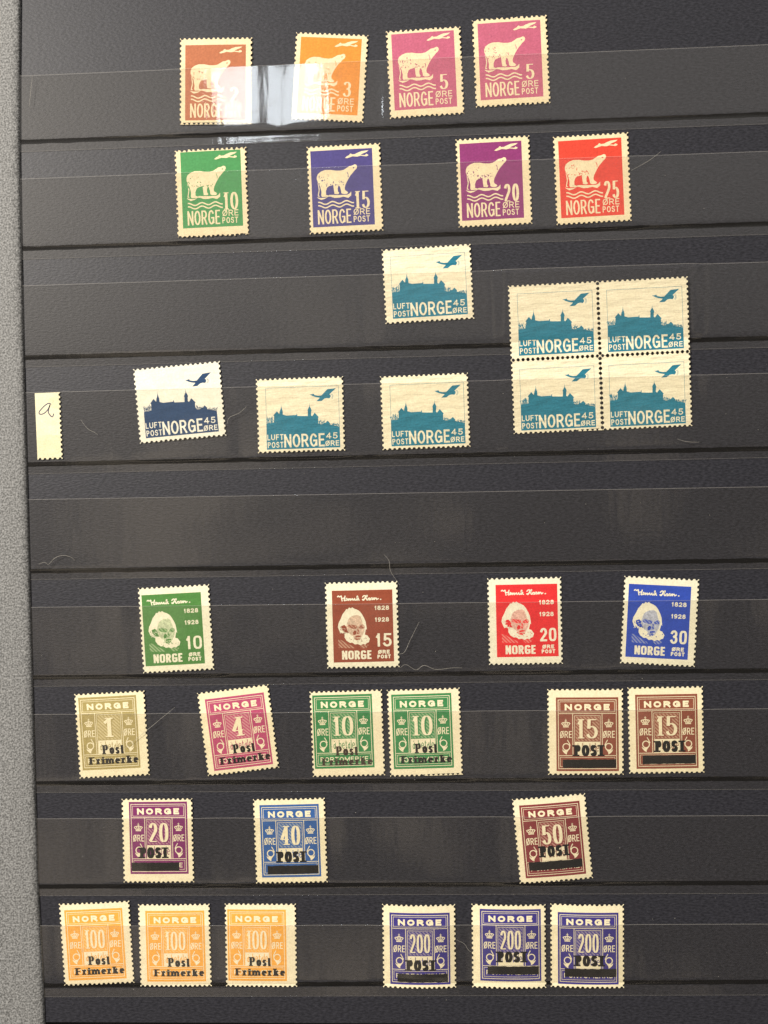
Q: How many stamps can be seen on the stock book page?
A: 35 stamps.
